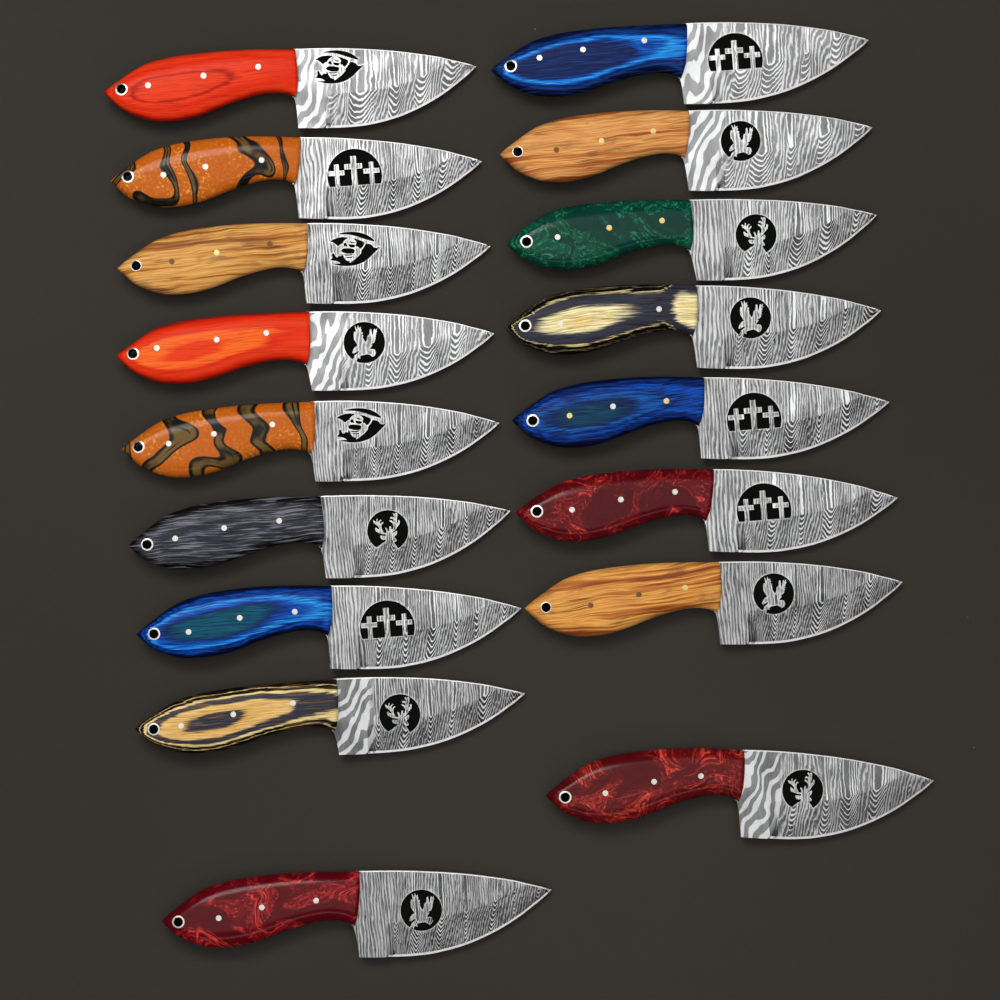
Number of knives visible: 17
